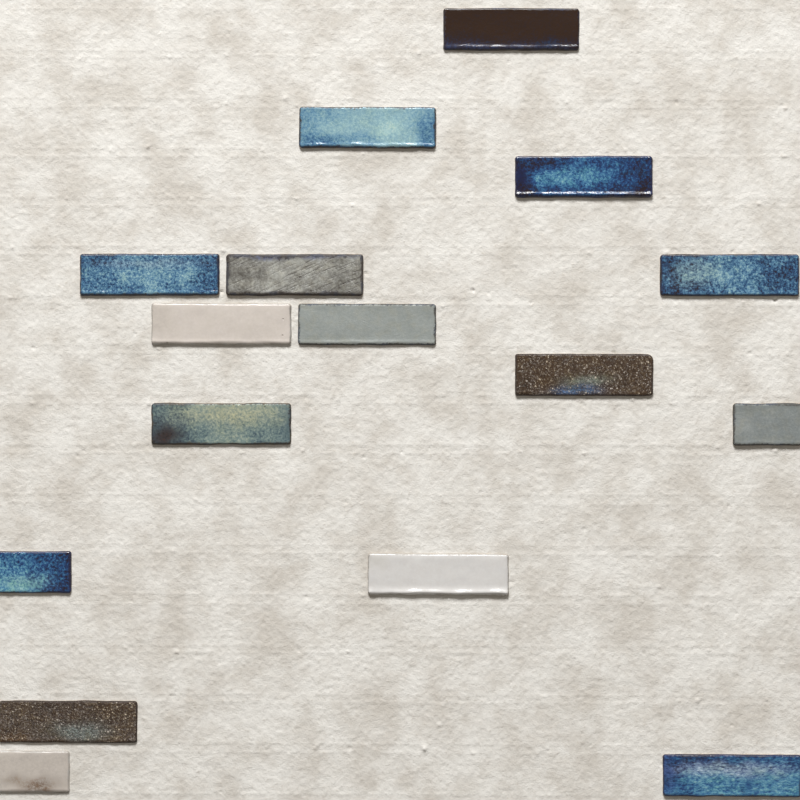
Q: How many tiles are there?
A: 16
